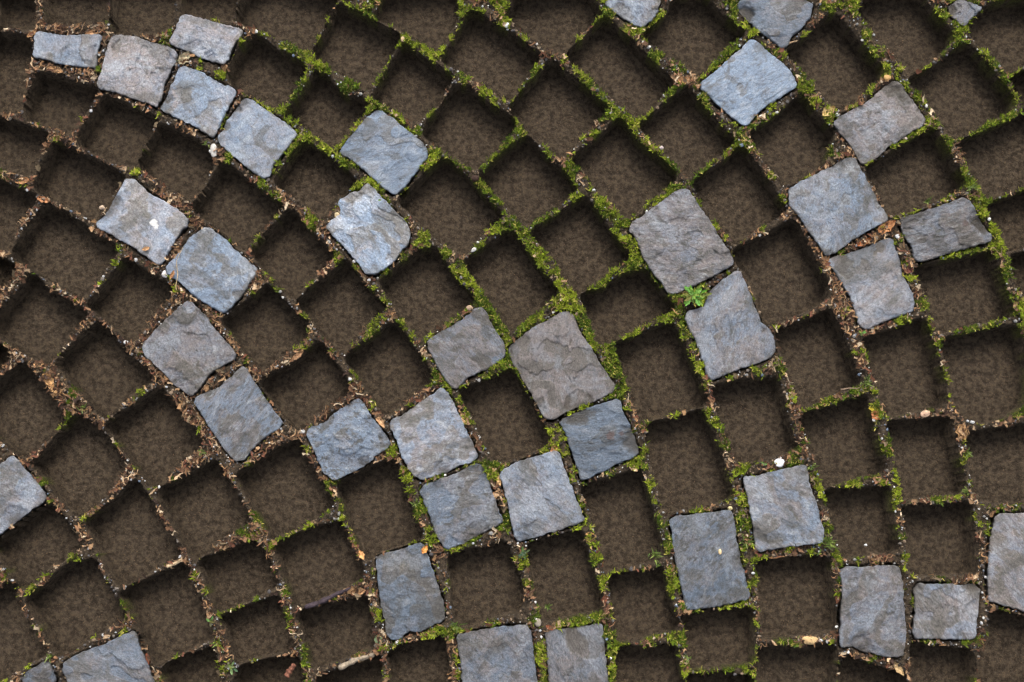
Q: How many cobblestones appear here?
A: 39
